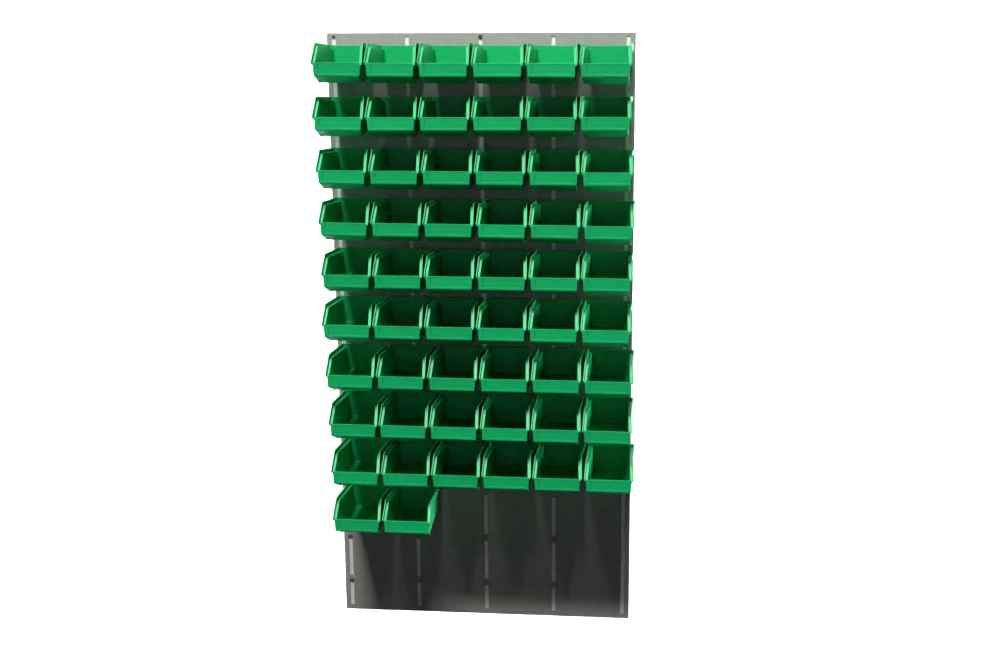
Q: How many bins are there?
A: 56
